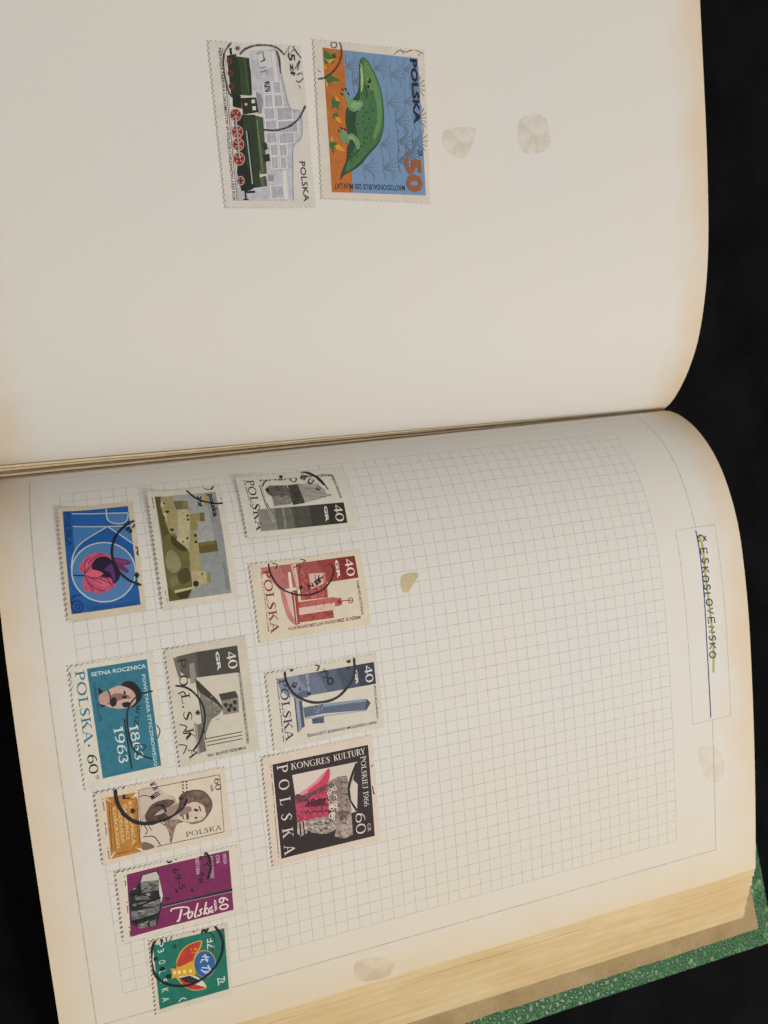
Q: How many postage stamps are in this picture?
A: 13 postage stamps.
